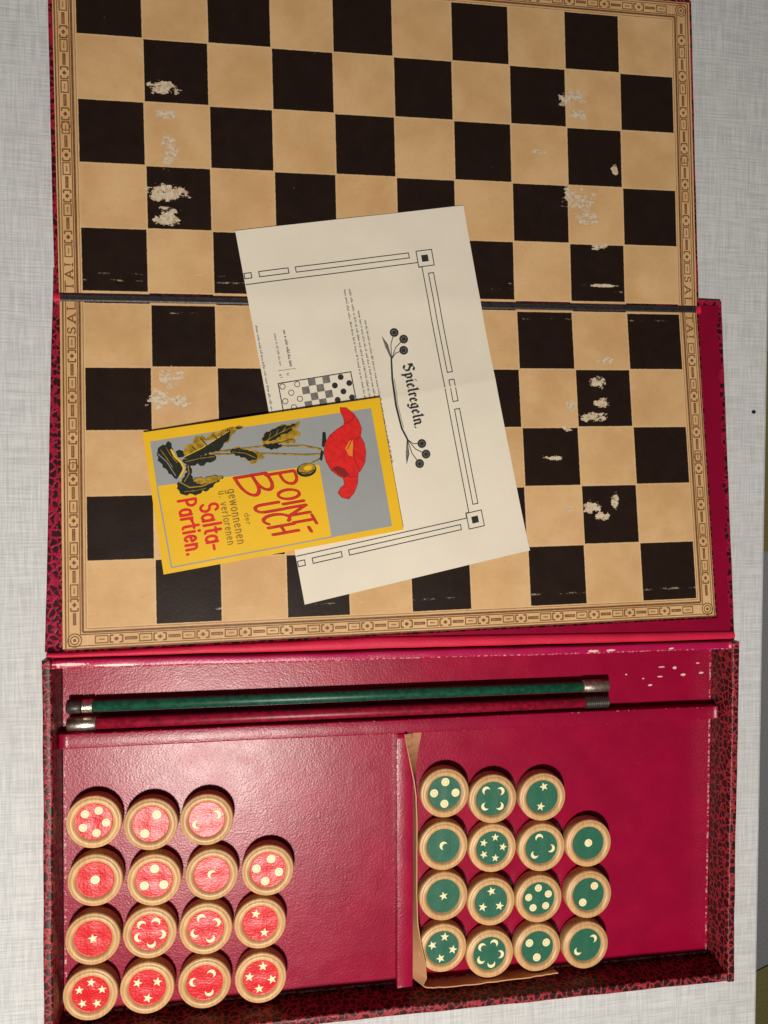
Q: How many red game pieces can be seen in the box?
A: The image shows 15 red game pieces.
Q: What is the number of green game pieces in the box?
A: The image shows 15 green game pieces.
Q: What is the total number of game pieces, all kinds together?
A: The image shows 30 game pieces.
